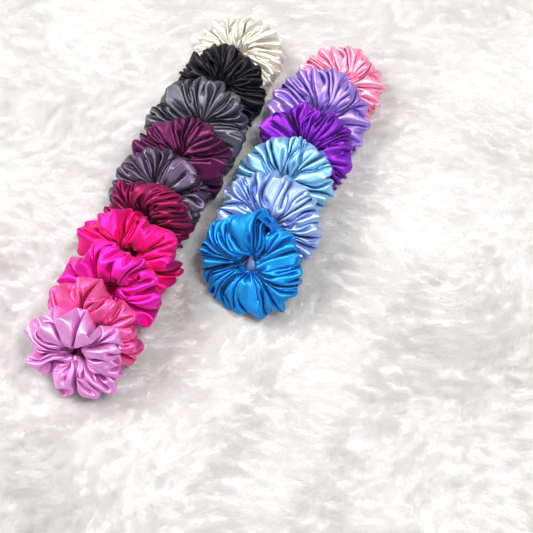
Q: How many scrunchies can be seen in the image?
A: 16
